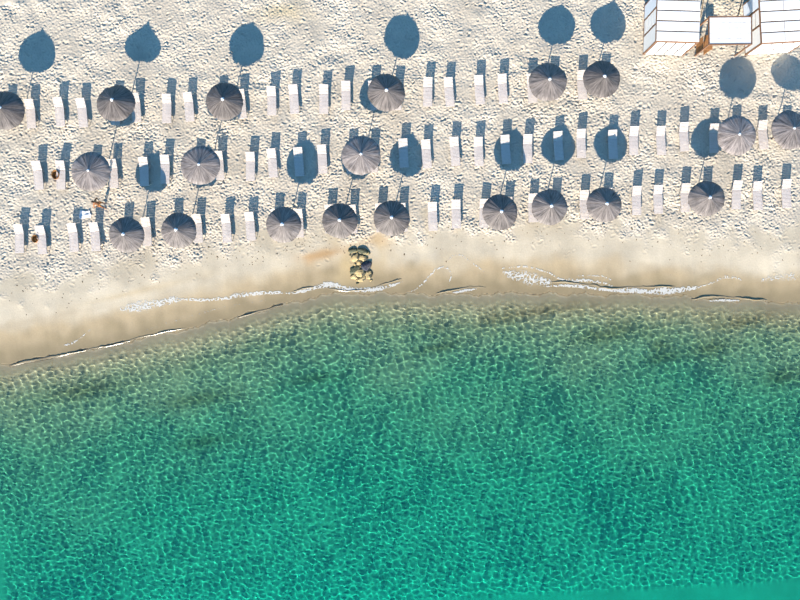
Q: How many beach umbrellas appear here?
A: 20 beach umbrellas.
